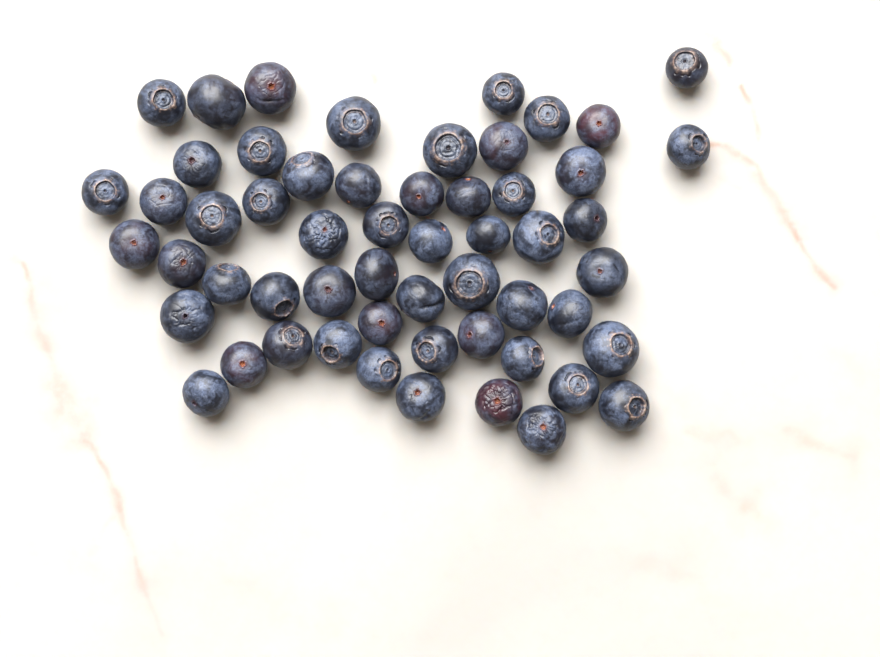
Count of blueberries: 56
